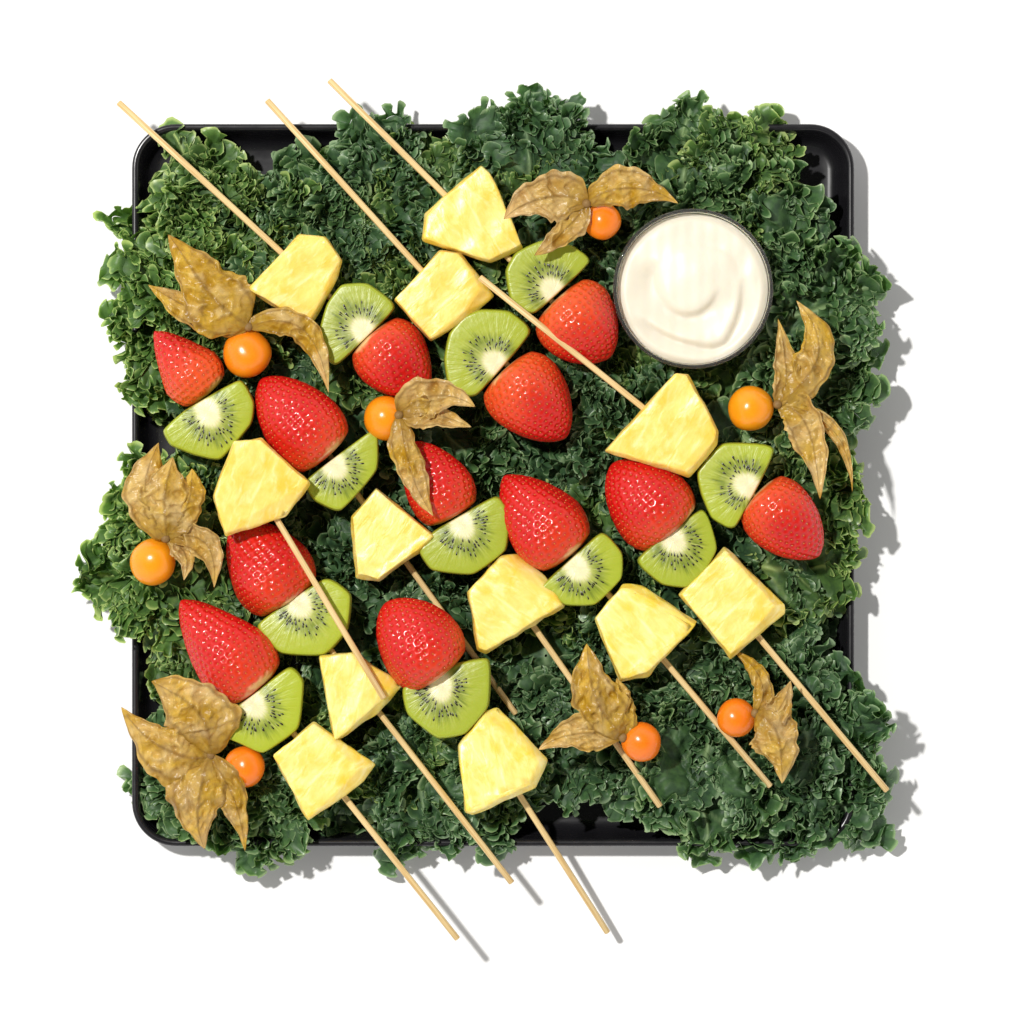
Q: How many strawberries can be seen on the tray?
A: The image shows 12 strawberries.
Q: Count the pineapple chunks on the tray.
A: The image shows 12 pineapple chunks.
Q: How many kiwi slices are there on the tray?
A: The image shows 12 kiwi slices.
